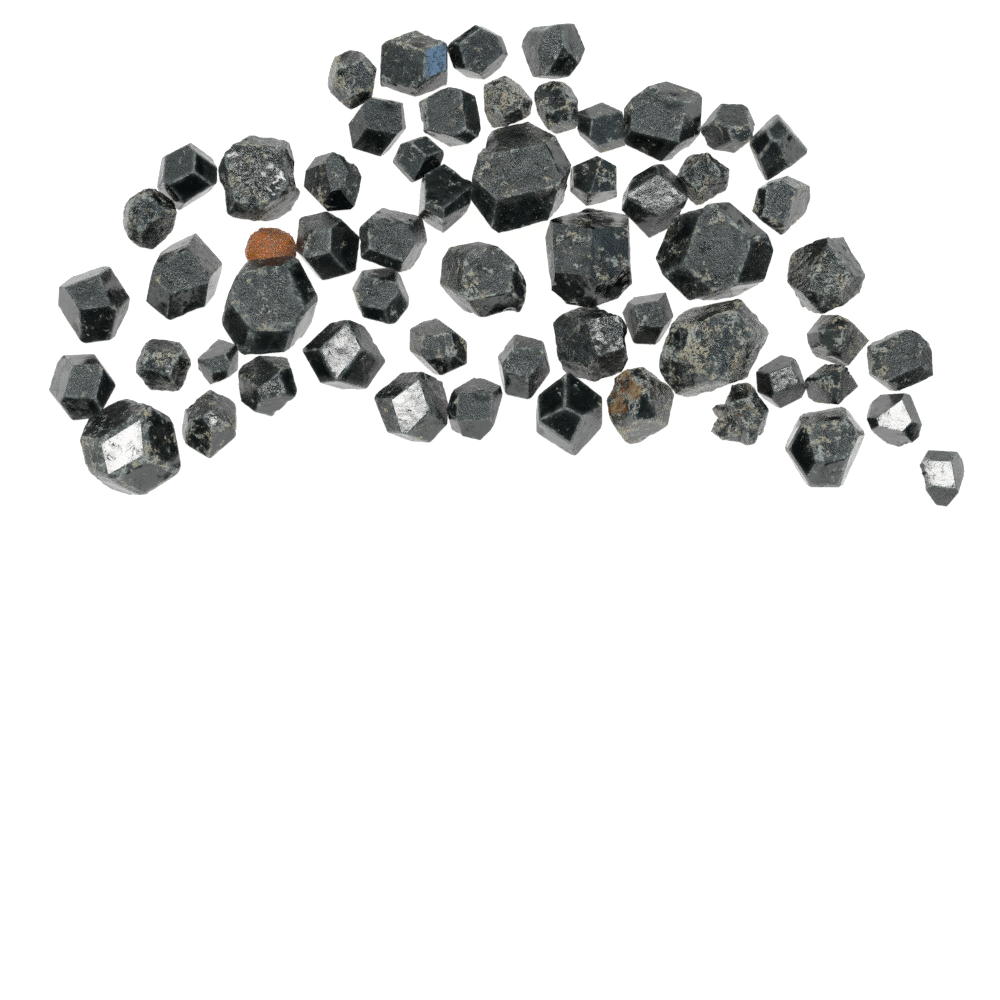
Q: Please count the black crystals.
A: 57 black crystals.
